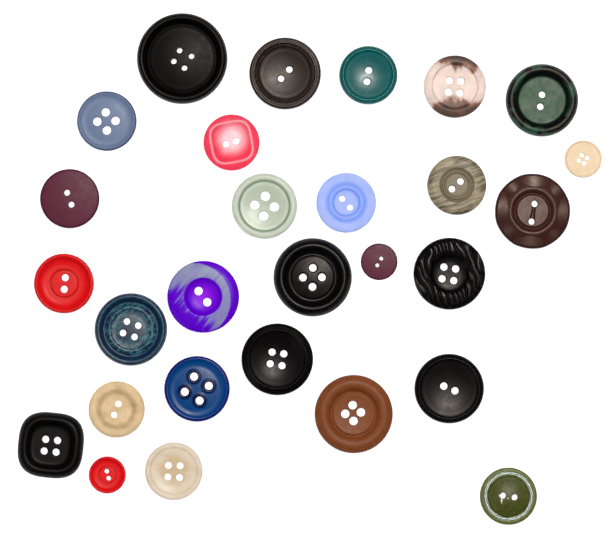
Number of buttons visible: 28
